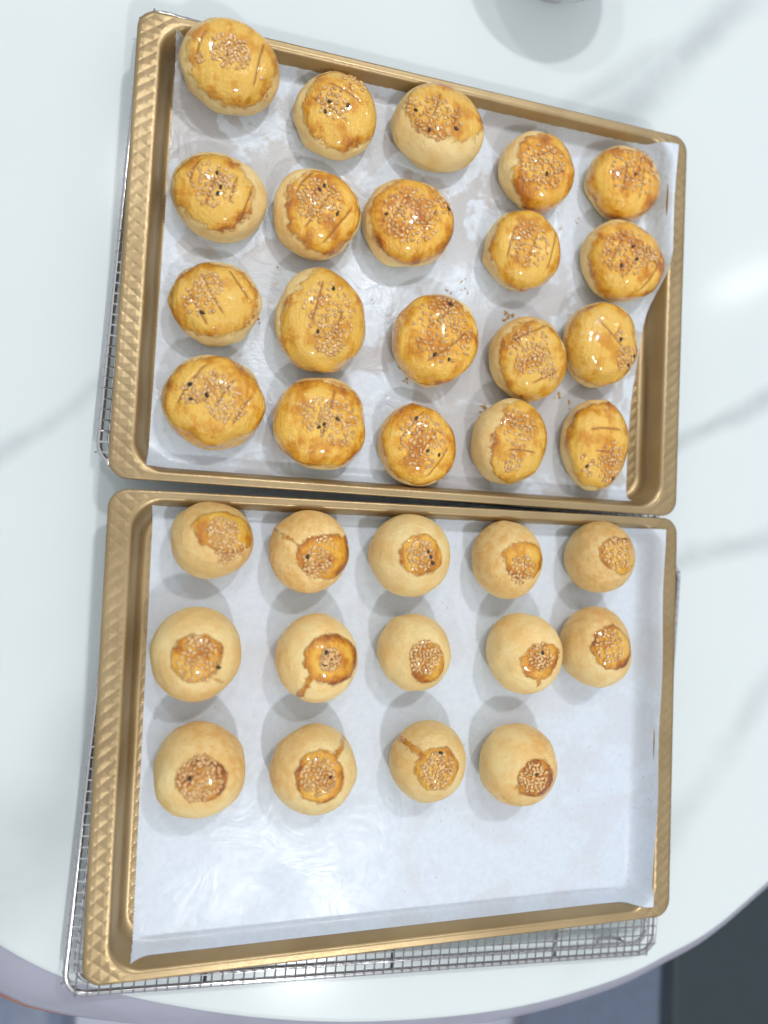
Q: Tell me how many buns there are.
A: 34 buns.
